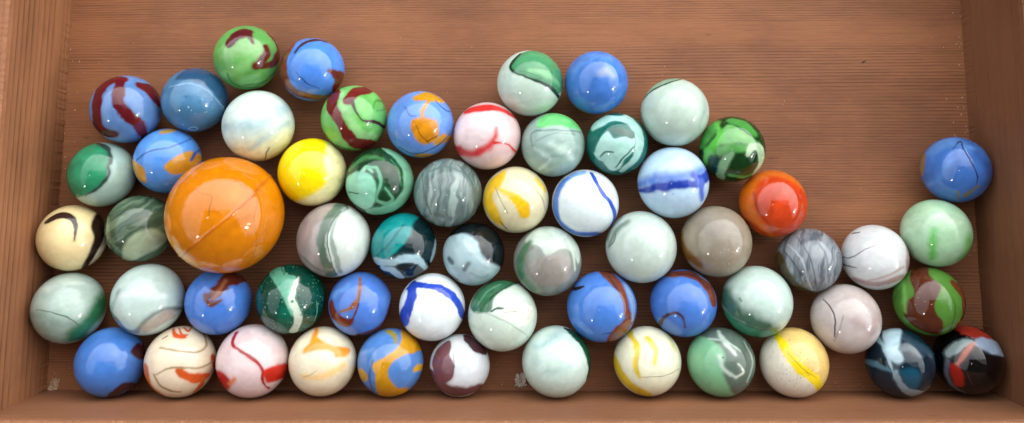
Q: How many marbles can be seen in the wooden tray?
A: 60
